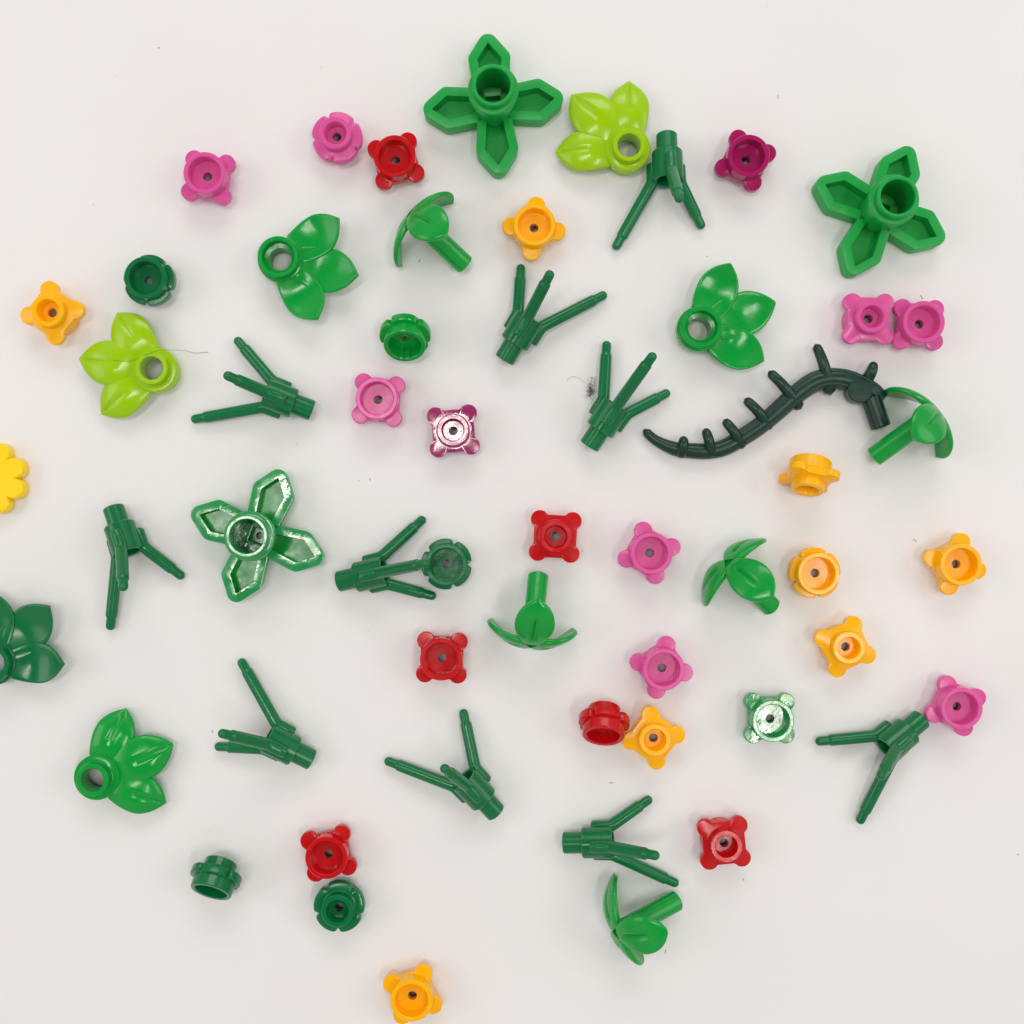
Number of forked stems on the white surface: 10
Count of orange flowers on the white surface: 8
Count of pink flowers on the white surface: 8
